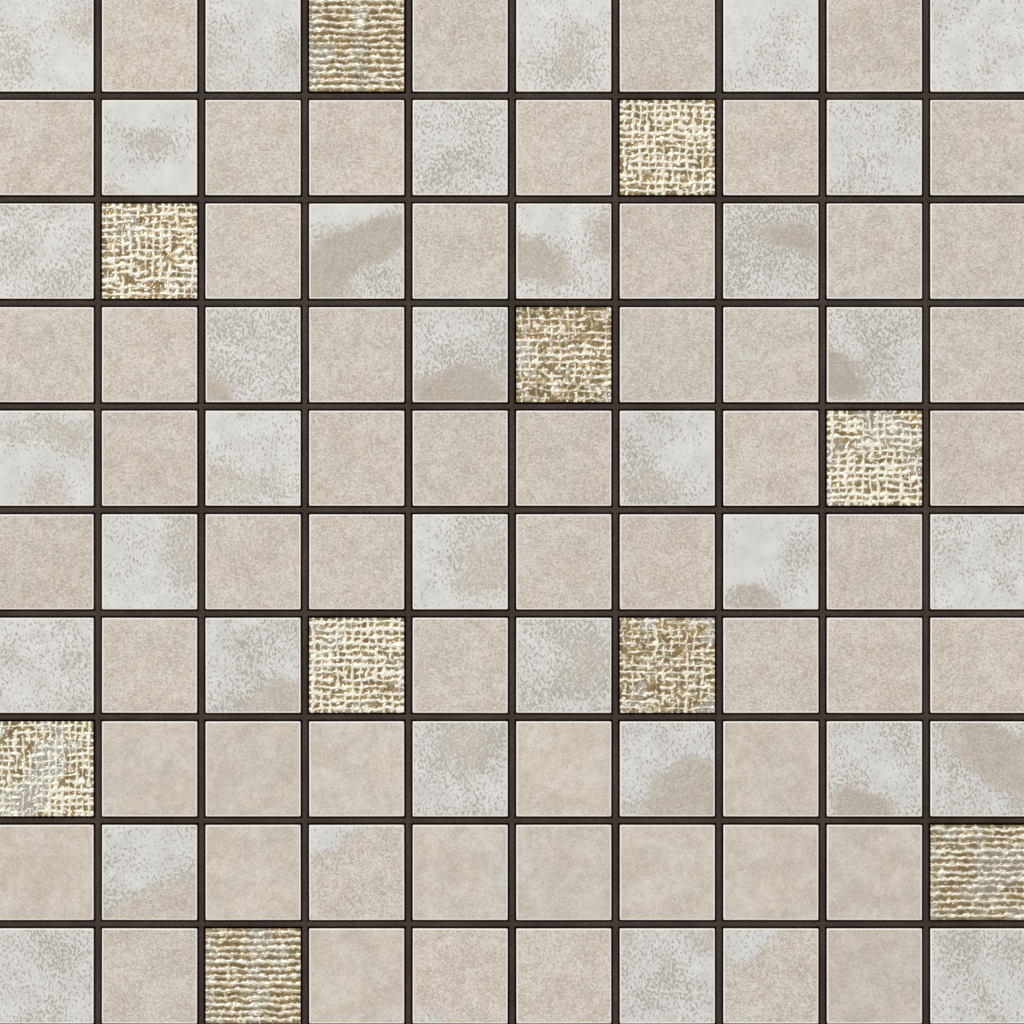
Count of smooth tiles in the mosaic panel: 90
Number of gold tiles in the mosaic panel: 10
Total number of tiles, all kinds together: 100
